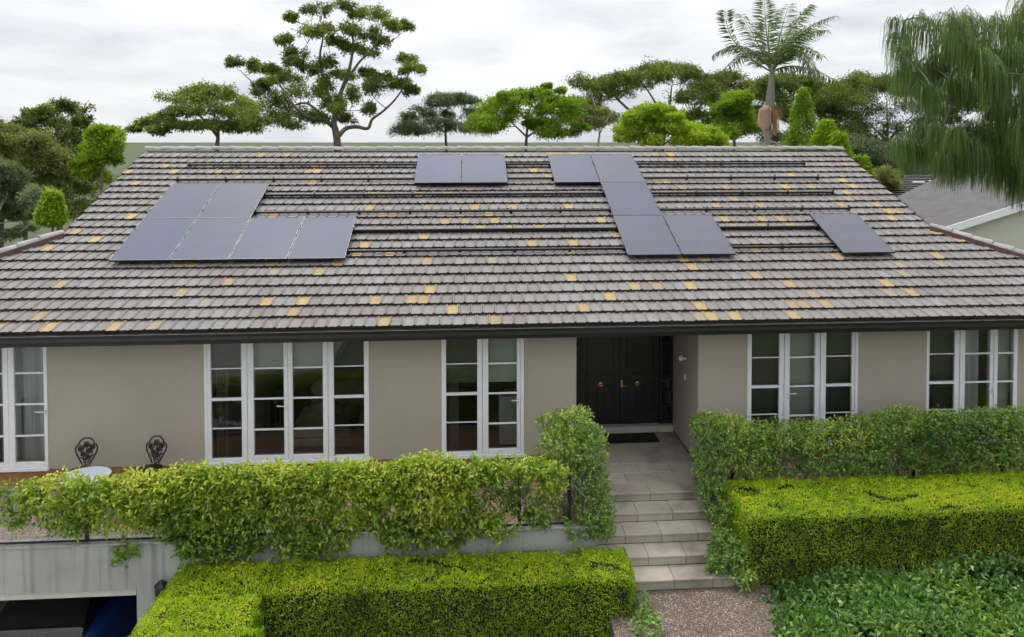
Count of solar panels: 14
